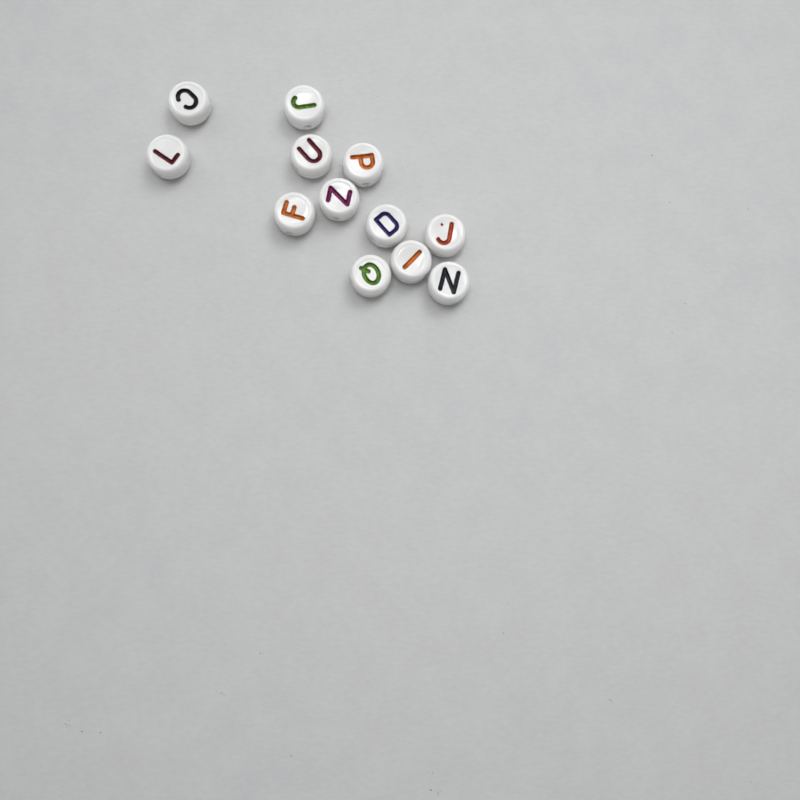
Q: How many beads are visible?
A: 12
